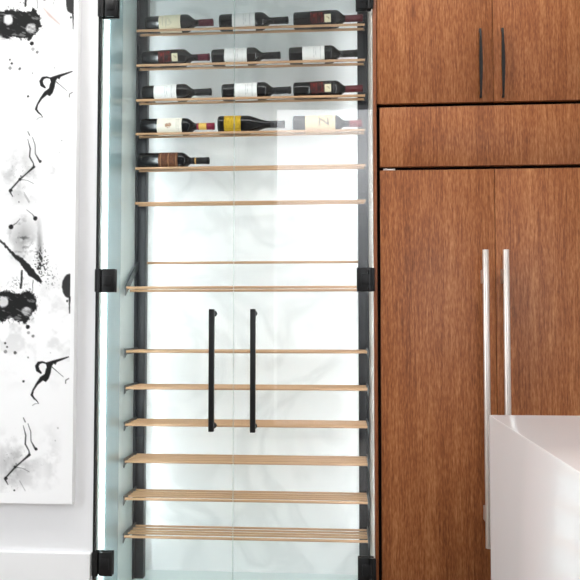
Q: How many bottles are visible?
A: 13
